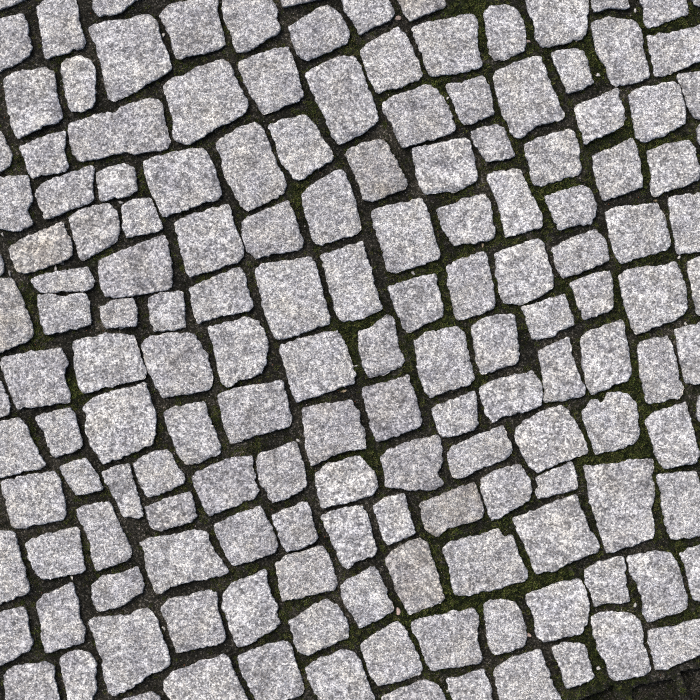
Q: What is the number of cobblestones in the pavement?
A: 158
